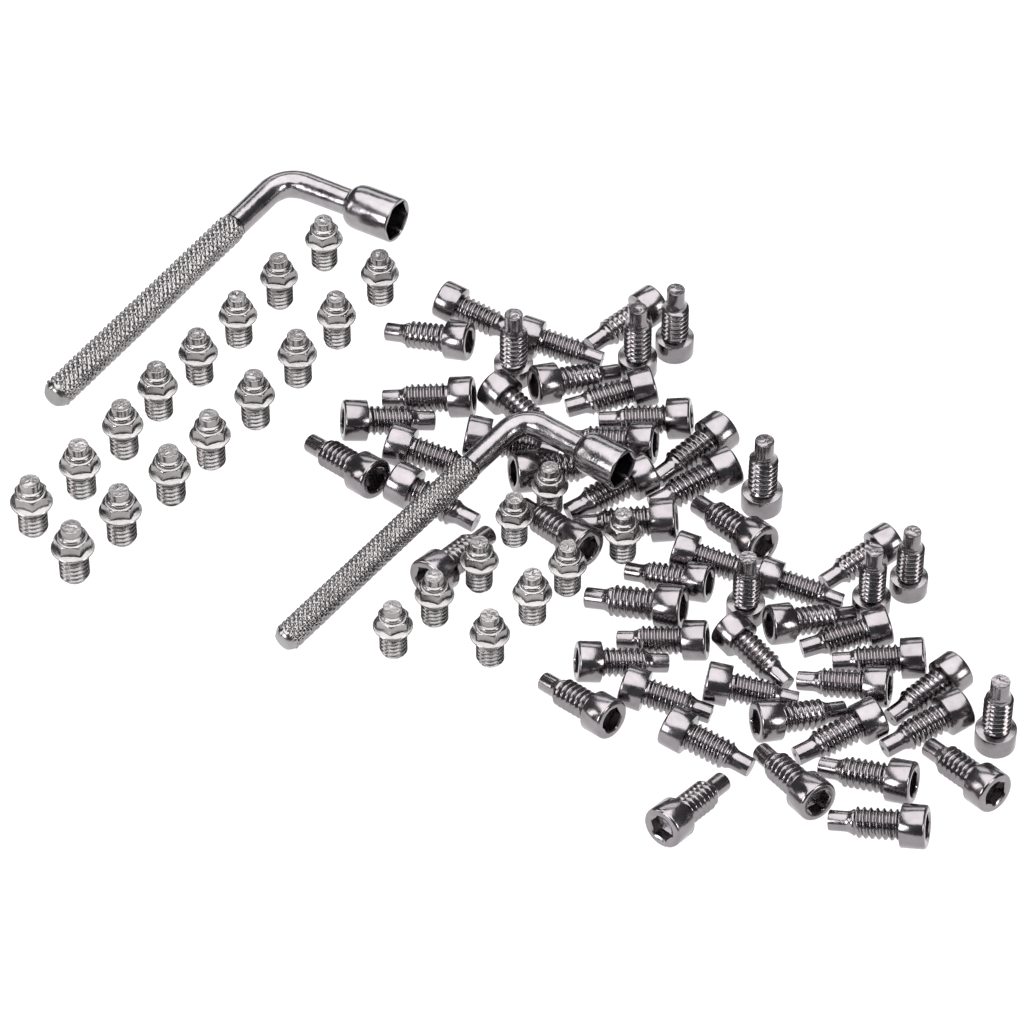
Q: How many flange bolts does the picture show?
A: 25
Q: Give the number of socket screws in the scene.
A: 56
